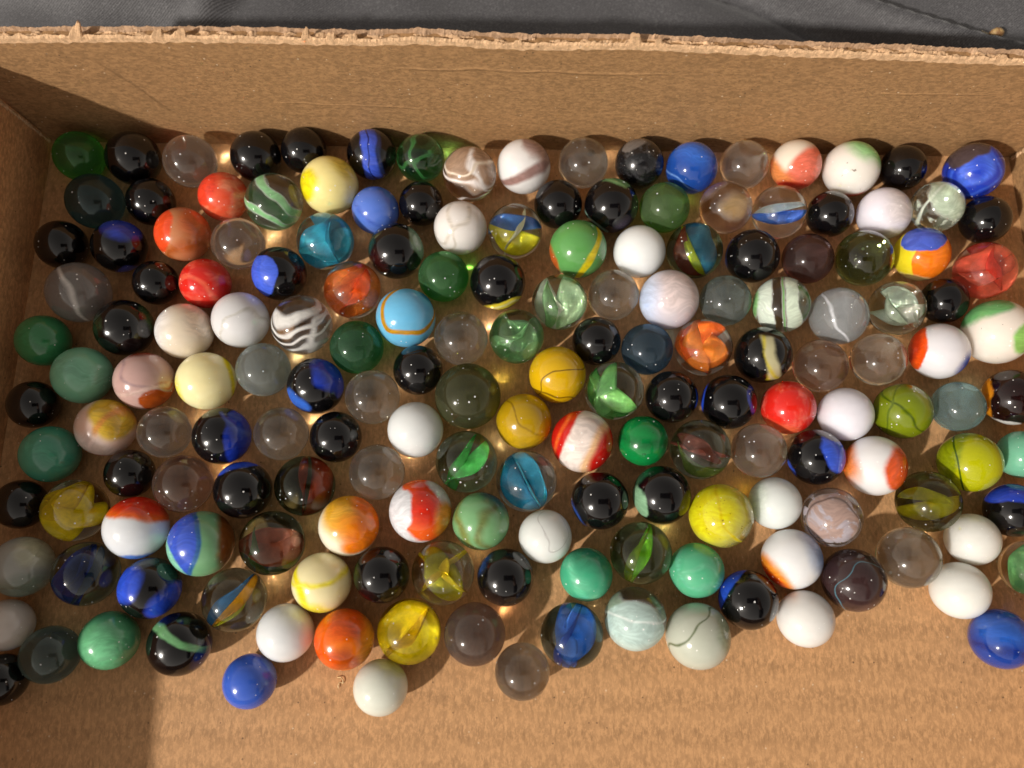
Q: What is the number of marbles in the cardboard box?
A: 173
